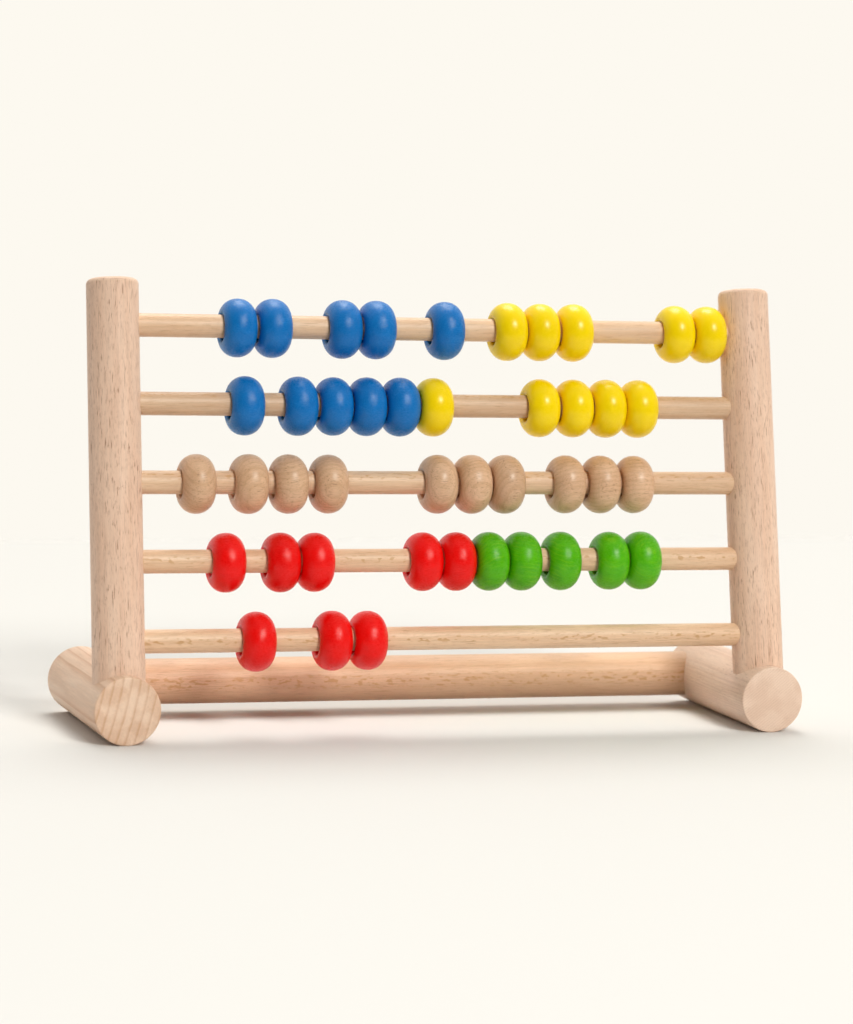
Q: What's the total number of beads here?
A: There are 43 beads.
